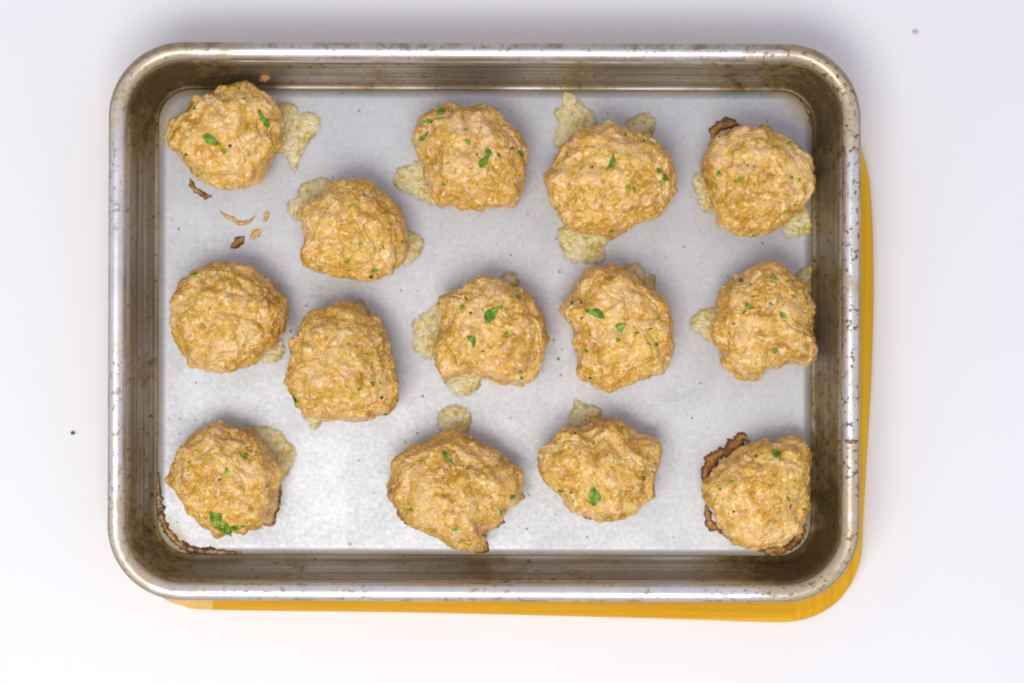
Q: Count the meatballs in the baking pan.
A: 14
